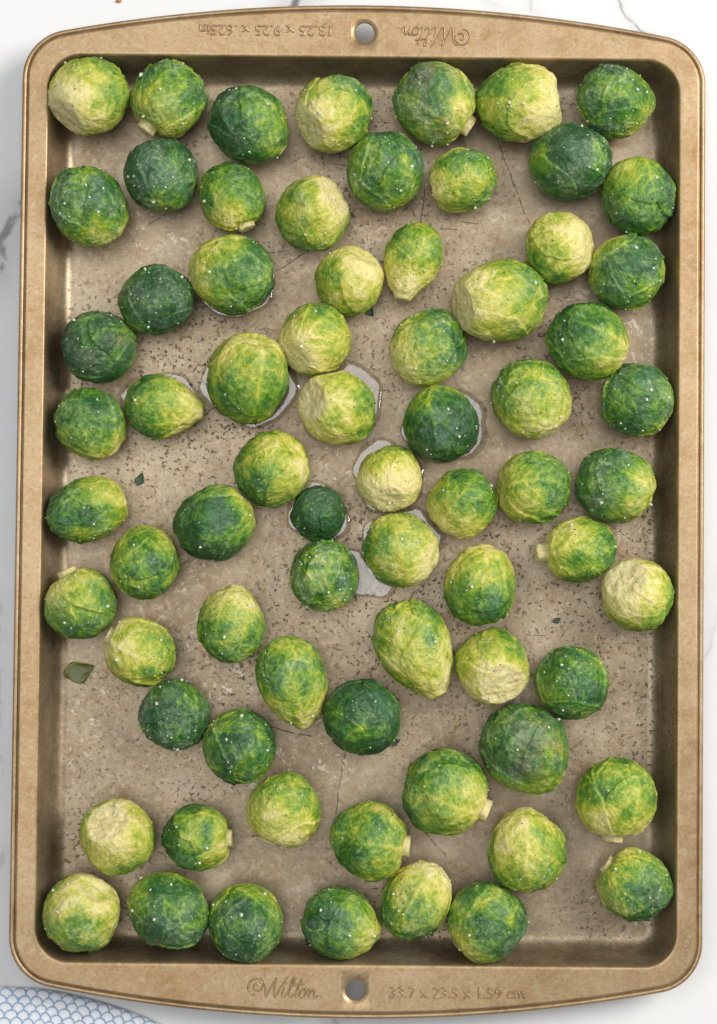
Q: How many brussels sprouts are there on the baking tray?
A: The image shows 72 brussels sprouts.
